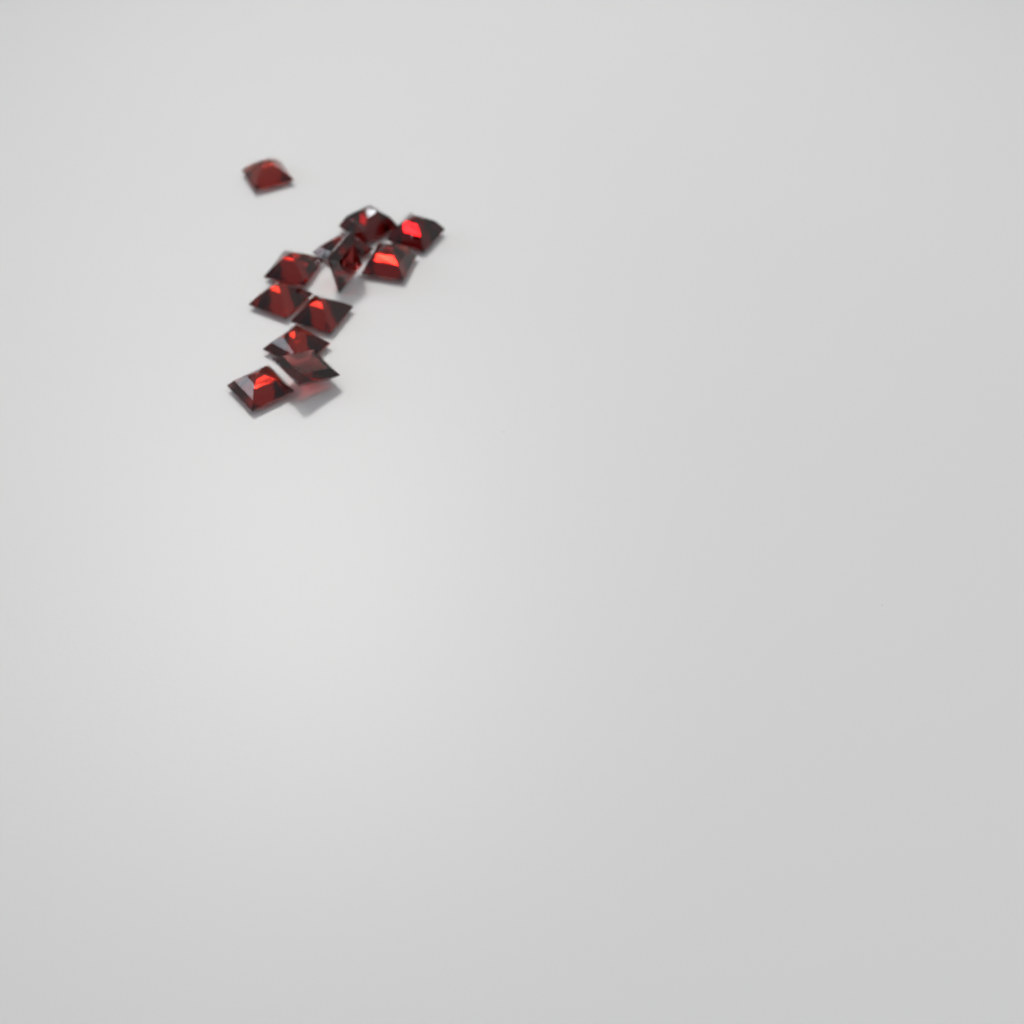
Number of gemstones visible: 12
